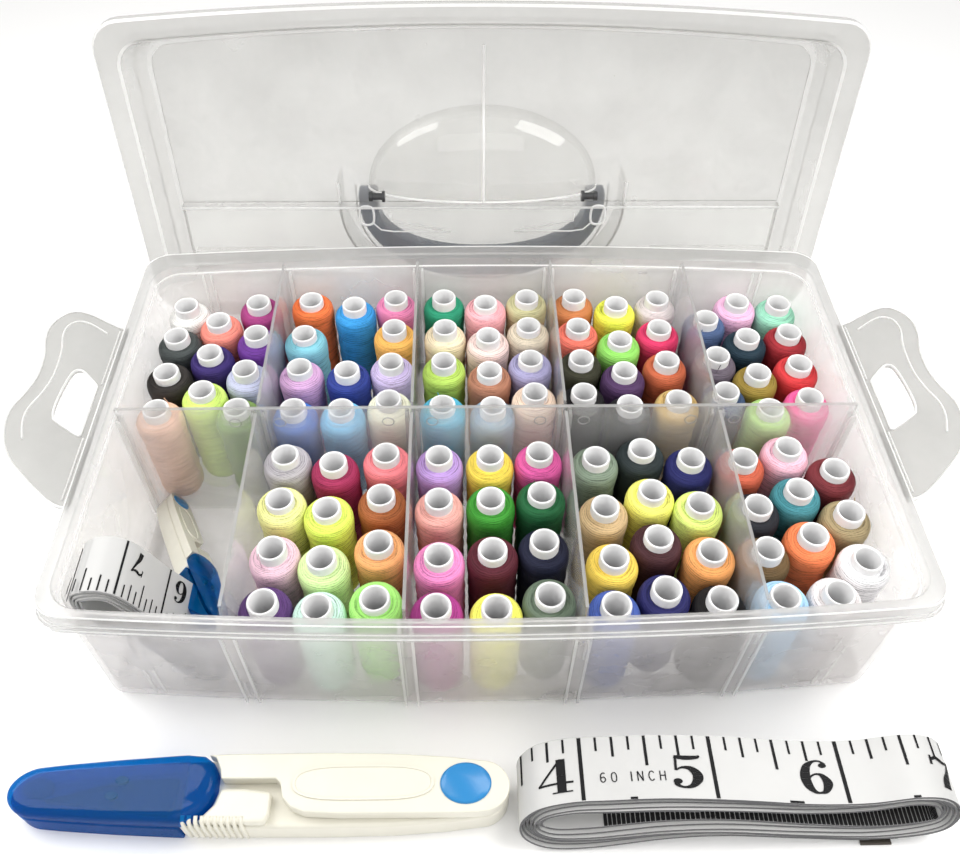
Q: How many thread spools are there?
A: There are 104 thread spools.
